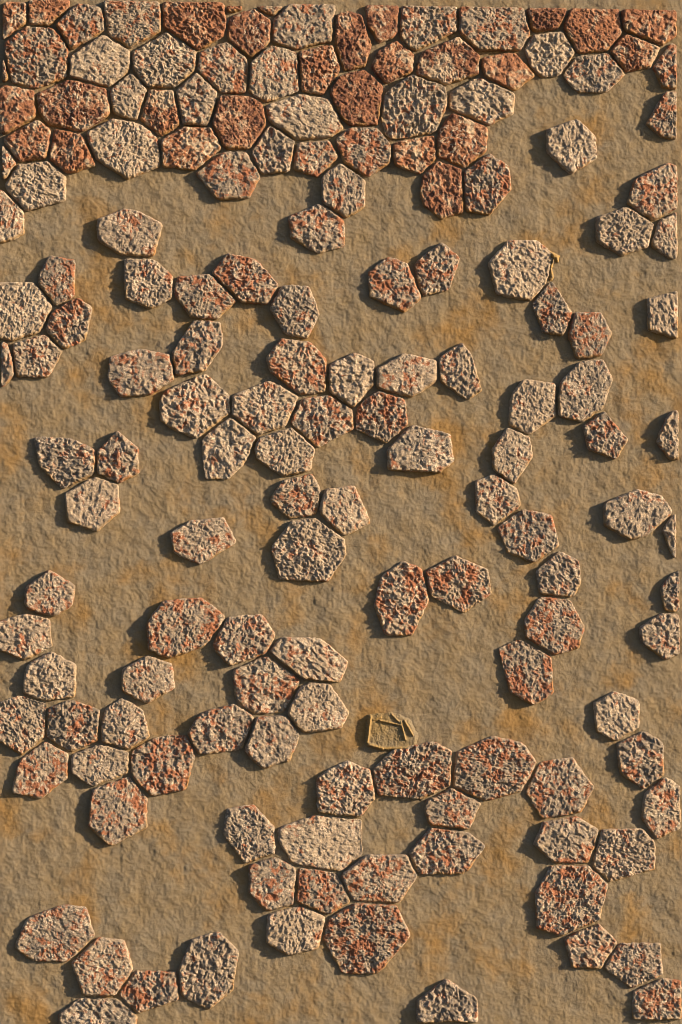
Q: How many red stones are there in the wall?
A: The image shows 28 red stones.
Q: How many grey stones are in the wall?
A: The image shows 132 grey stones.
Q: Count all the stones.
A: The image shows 160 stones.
